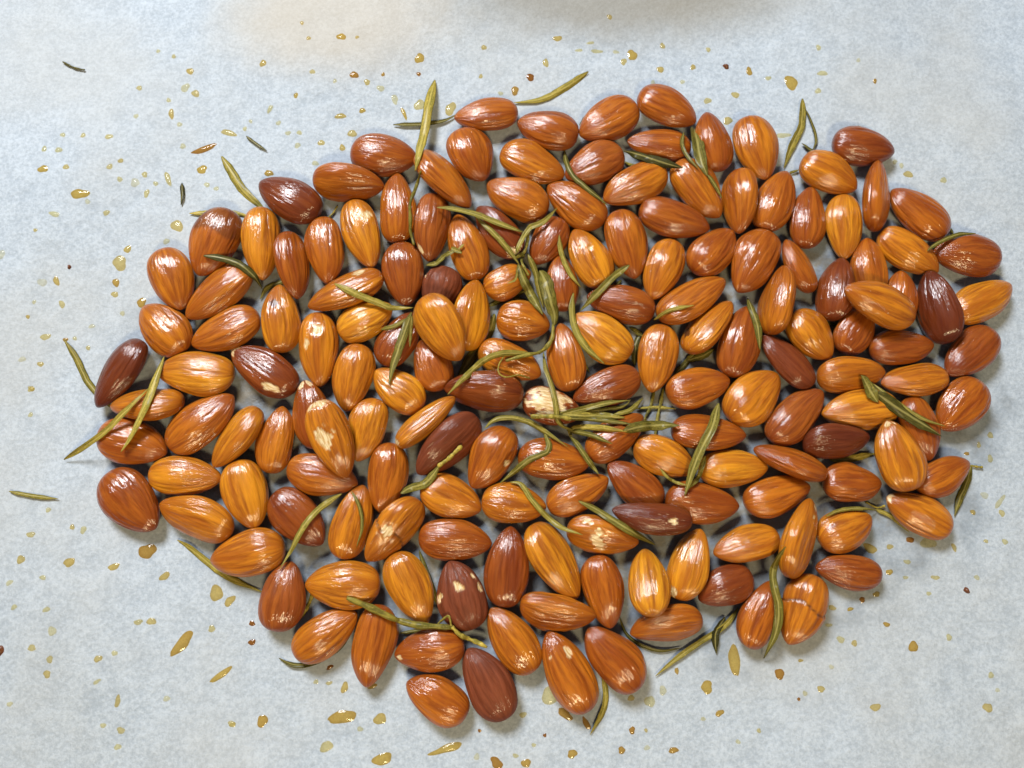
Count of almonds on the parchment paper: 165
